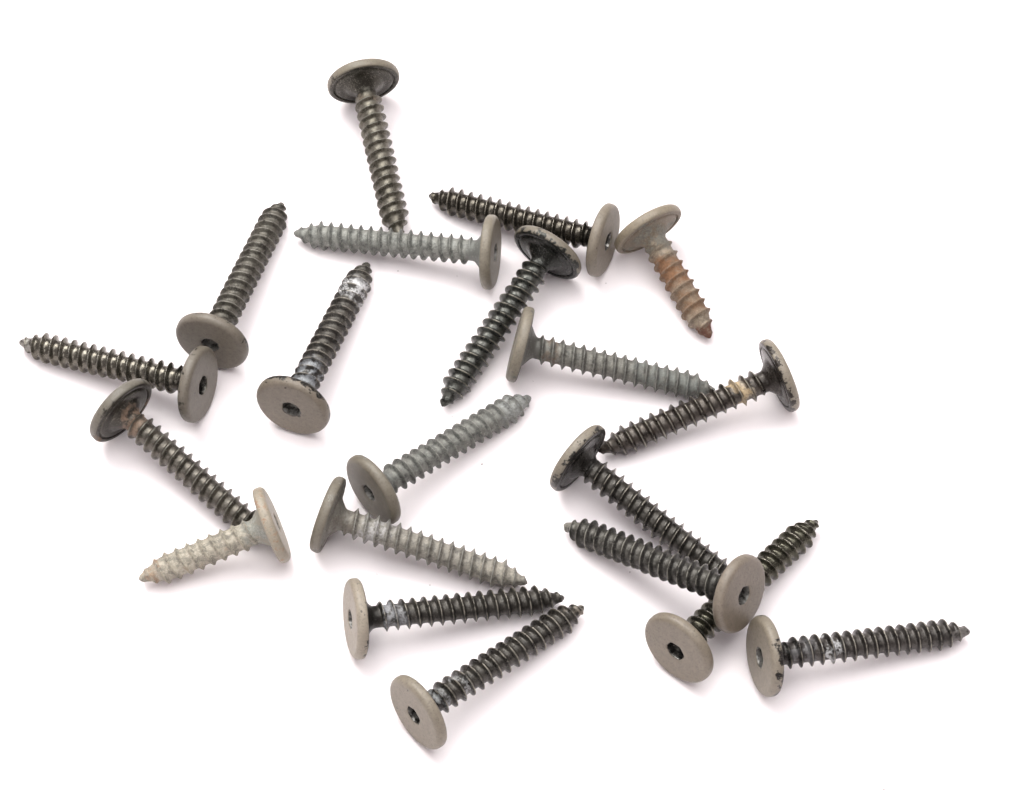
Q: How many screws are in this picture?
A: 20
